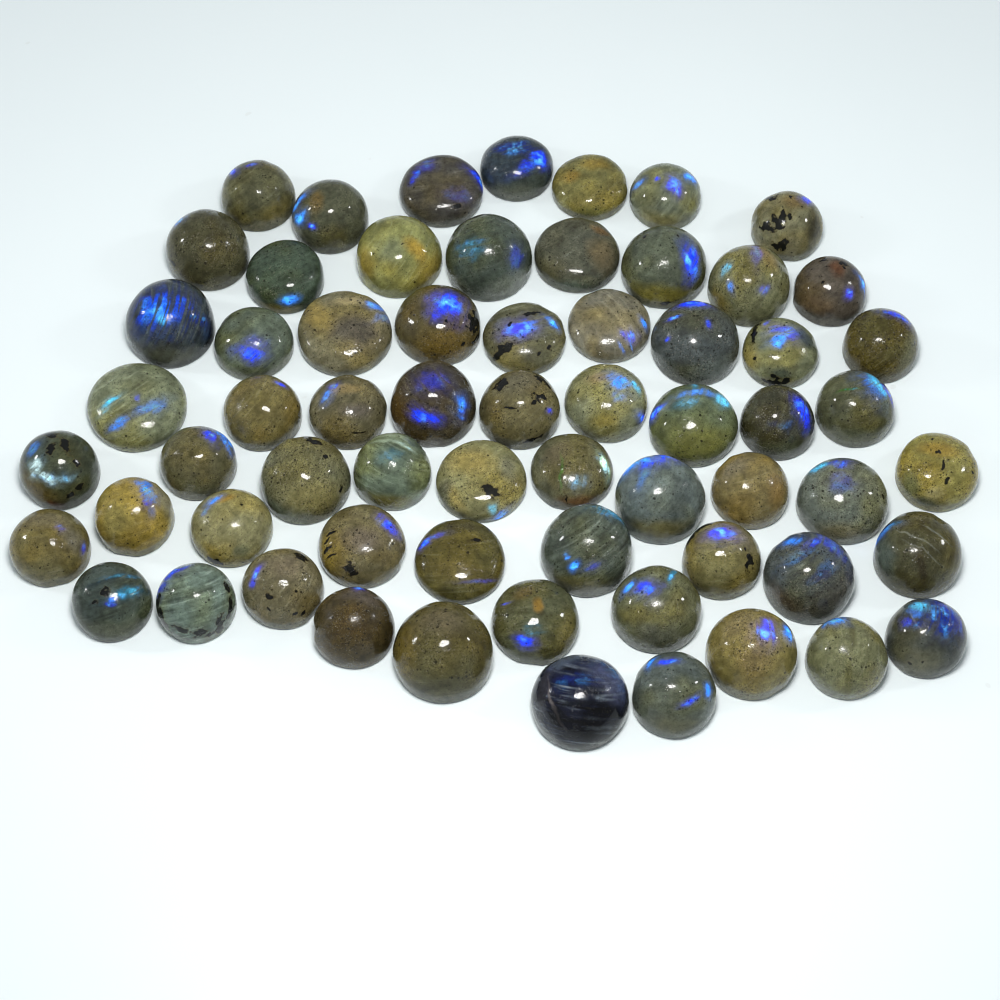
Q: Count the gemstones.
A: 64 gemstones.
